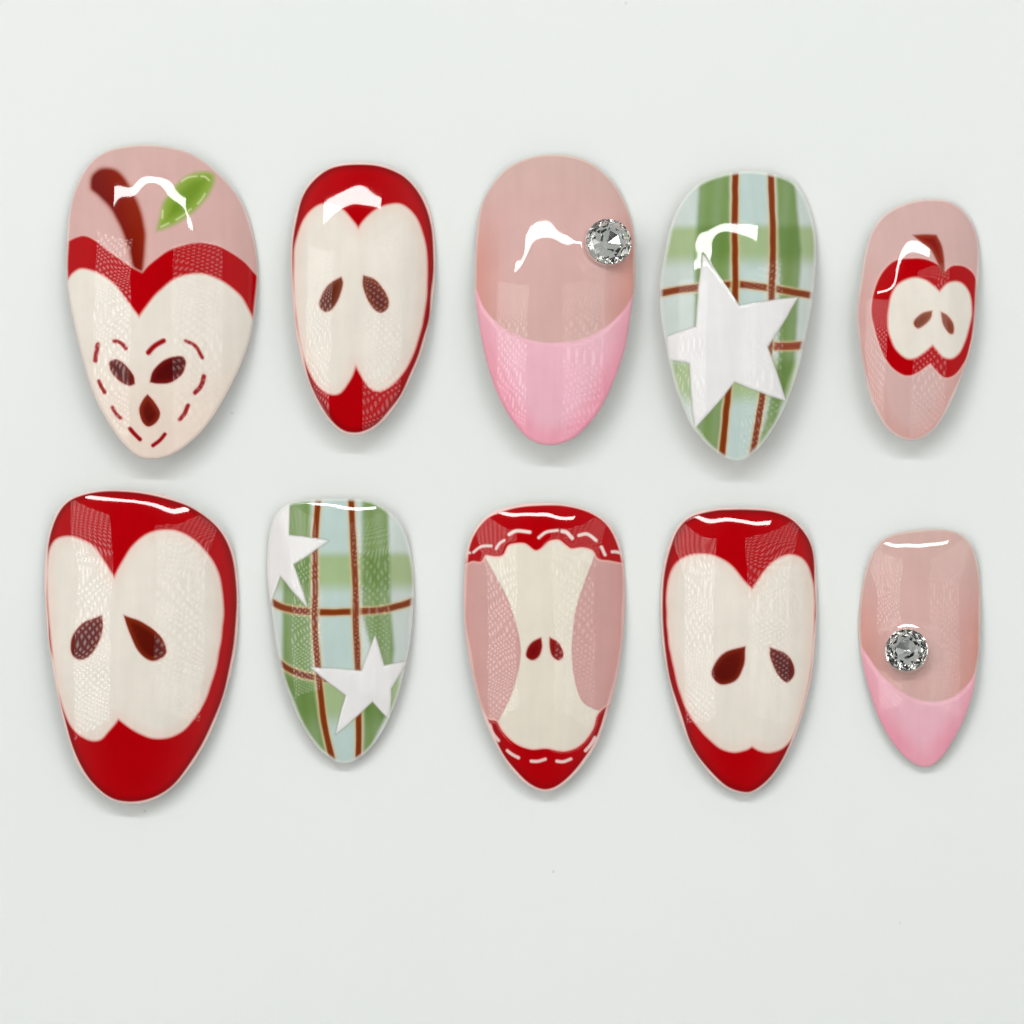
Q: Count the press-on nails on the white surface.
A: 10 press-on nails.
